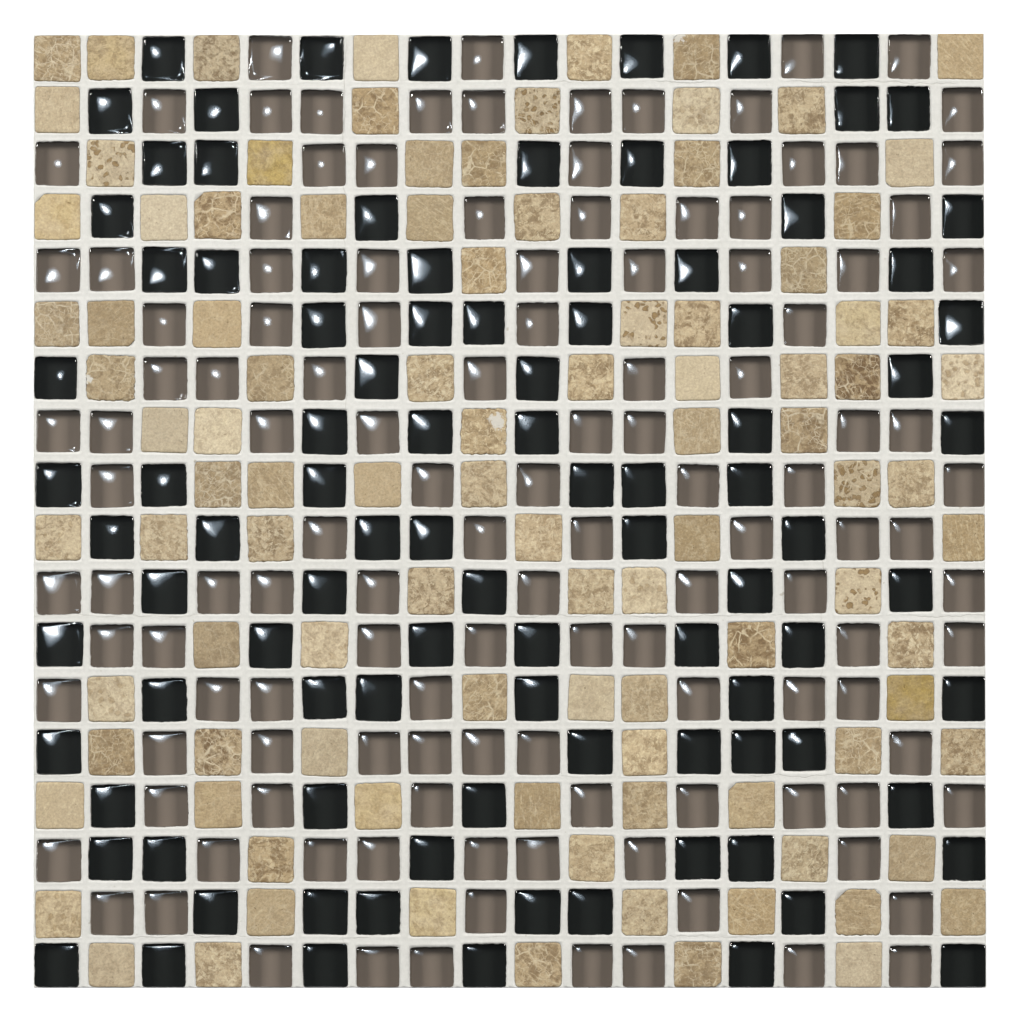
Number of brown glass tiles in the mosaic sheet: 125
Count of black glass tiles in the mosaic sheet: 98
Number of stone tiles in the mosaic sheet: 101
